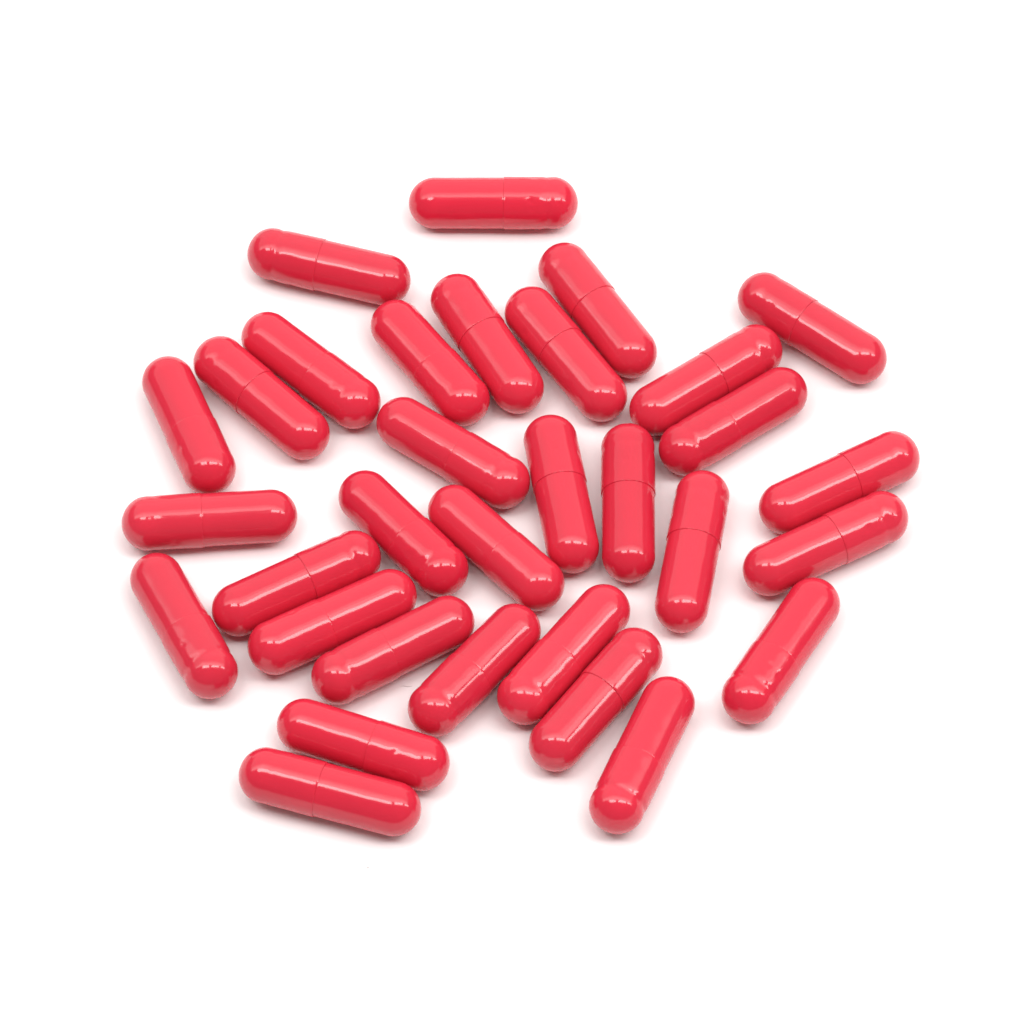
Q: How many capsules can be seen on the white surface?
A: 32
